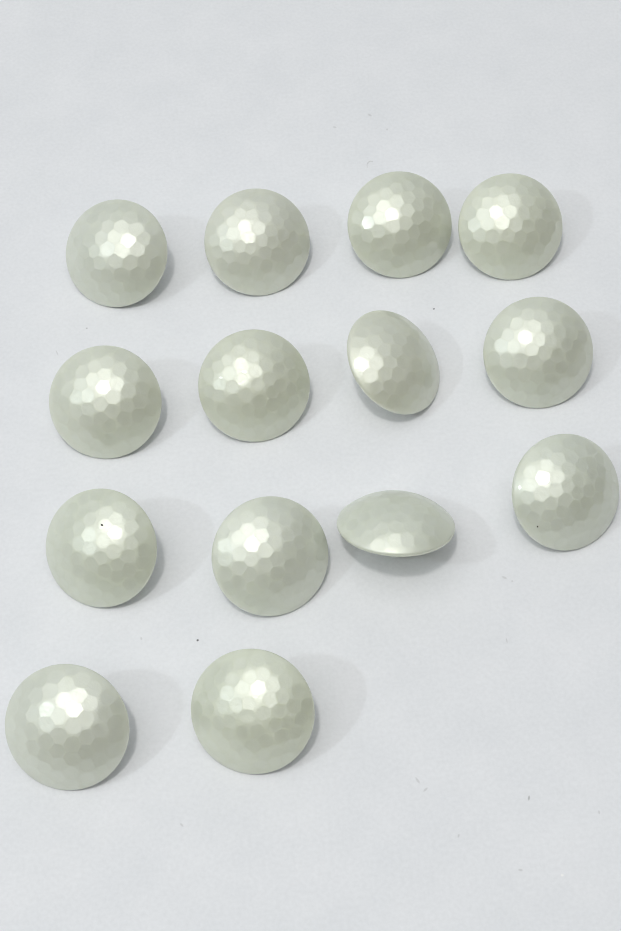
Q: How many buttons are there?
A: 14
